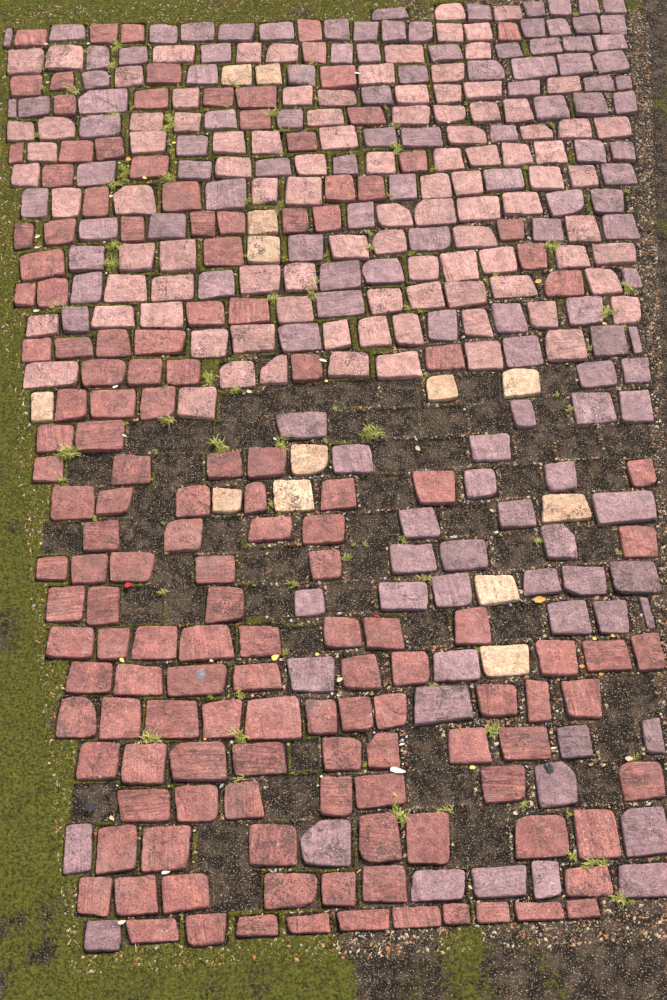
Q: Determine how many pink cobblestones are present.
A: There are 99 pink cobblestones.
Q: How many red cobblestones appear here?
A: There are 148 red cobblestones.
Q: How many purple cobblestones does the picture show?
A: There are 129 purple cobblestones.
